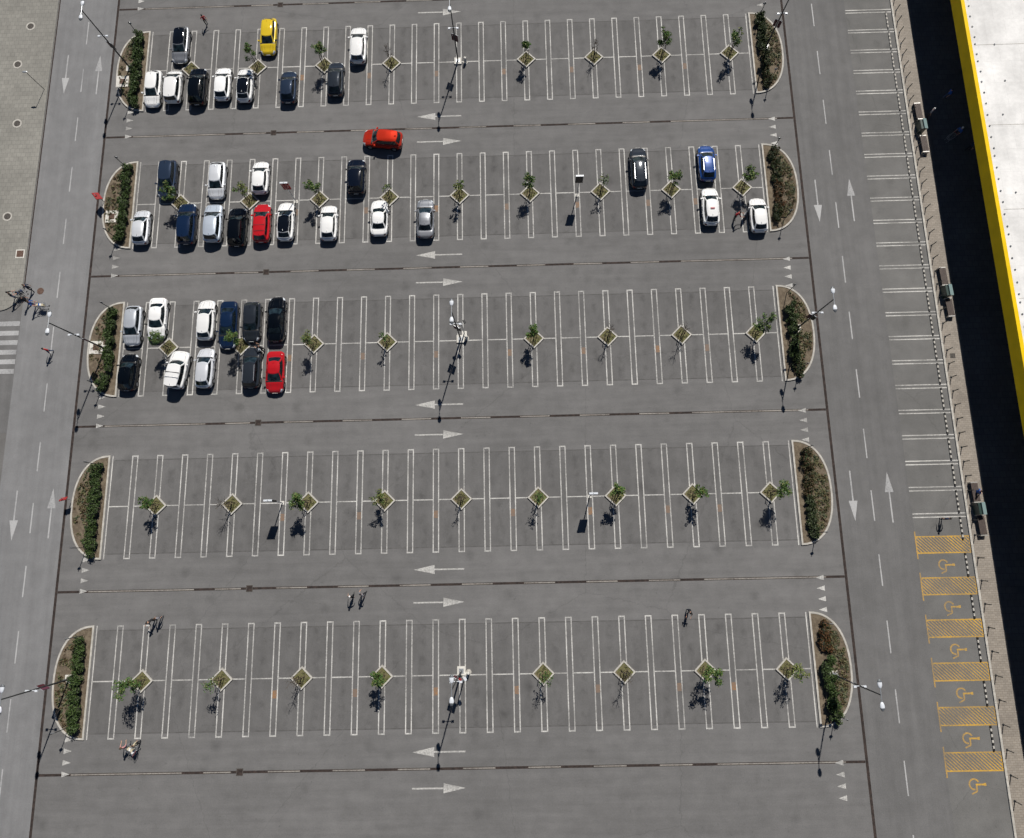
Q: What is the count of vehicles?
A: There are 39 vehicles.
